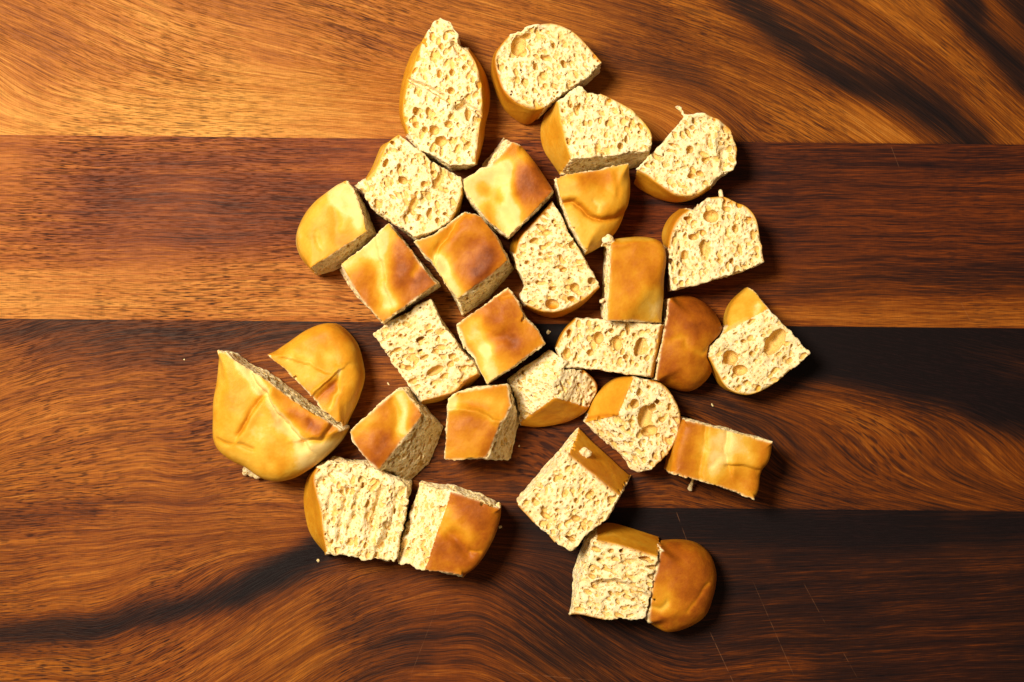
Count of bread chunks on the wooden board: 30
